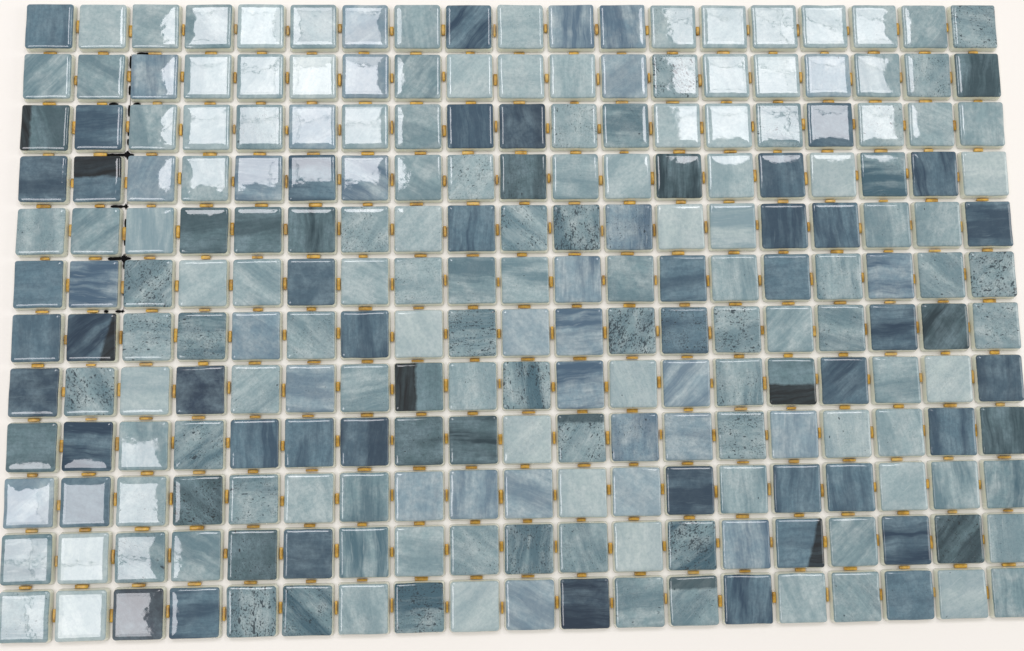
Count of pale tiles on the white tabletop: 166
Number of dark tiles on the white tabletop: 62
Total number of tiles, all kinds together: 228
